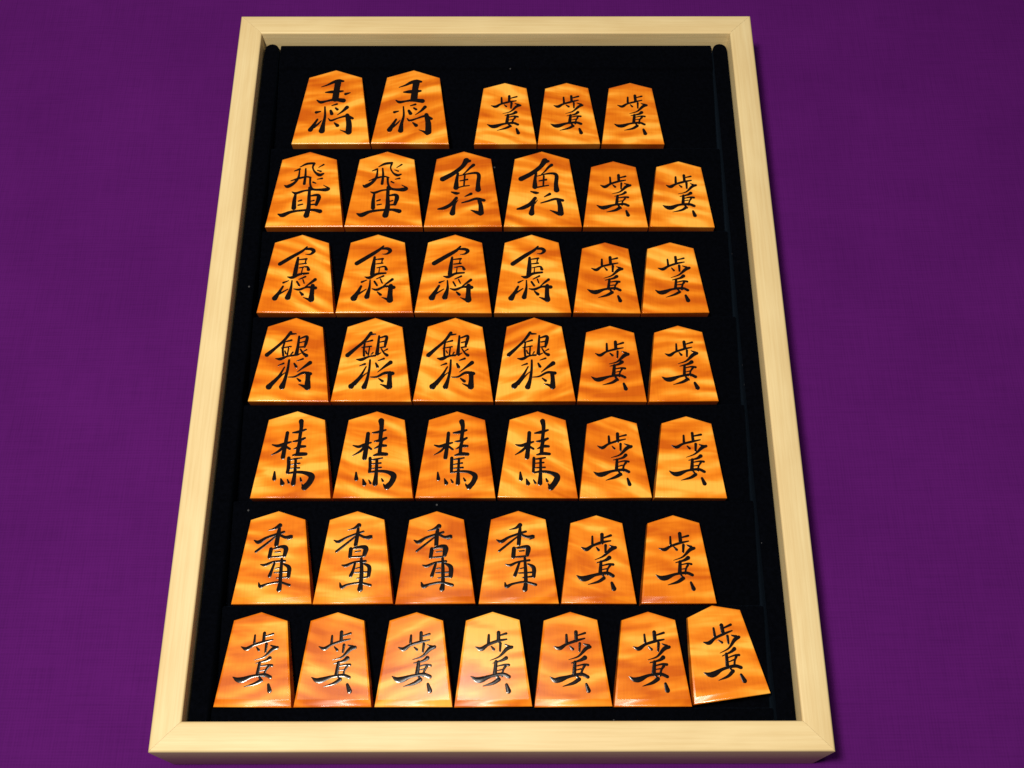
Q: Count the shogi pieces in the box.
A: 42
